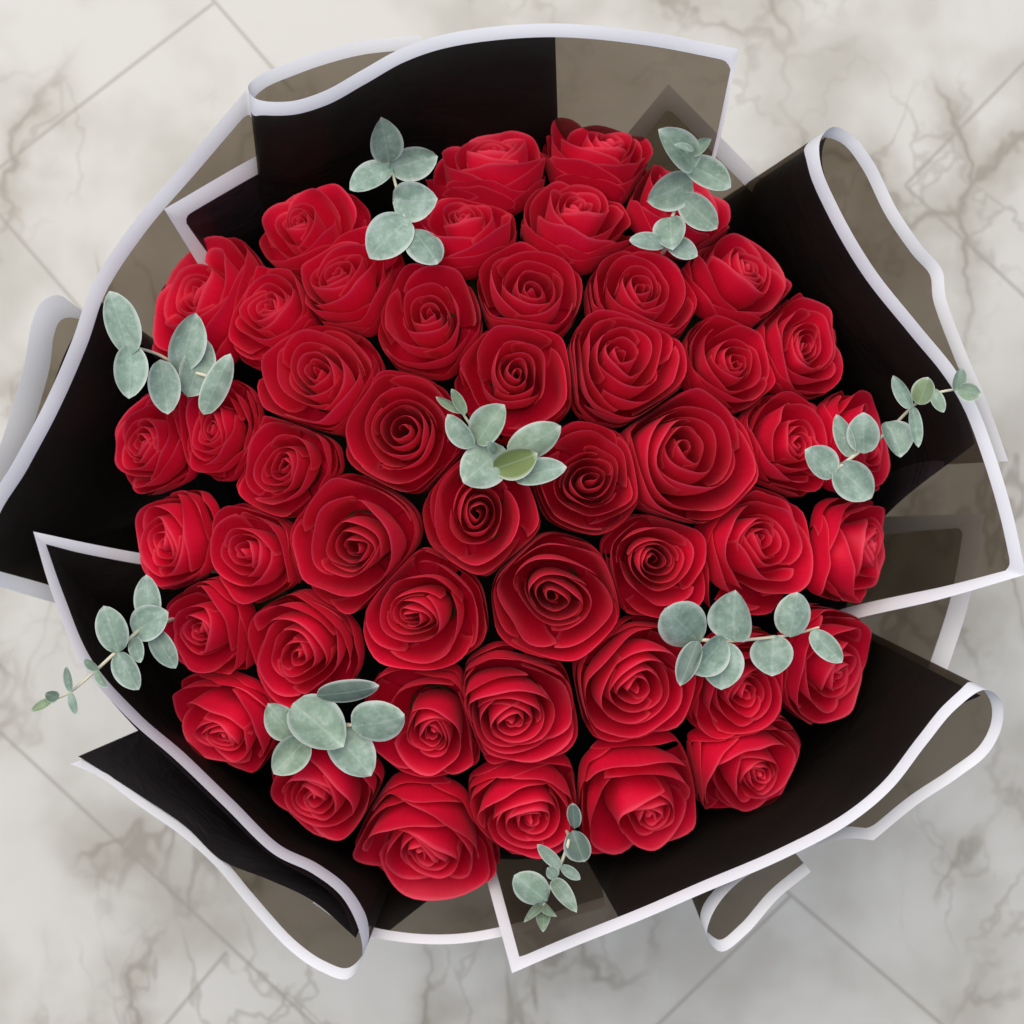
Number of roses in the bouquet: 48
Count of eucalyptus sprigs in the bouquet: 9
